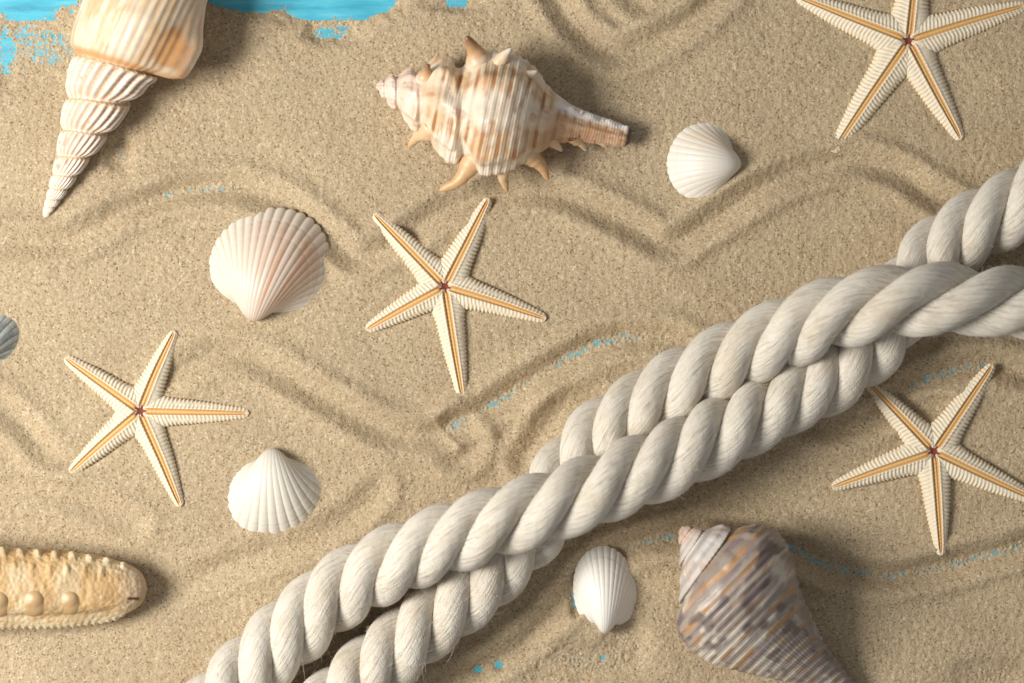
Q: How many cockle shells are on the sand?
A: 5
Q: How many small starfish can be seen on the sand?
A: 4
